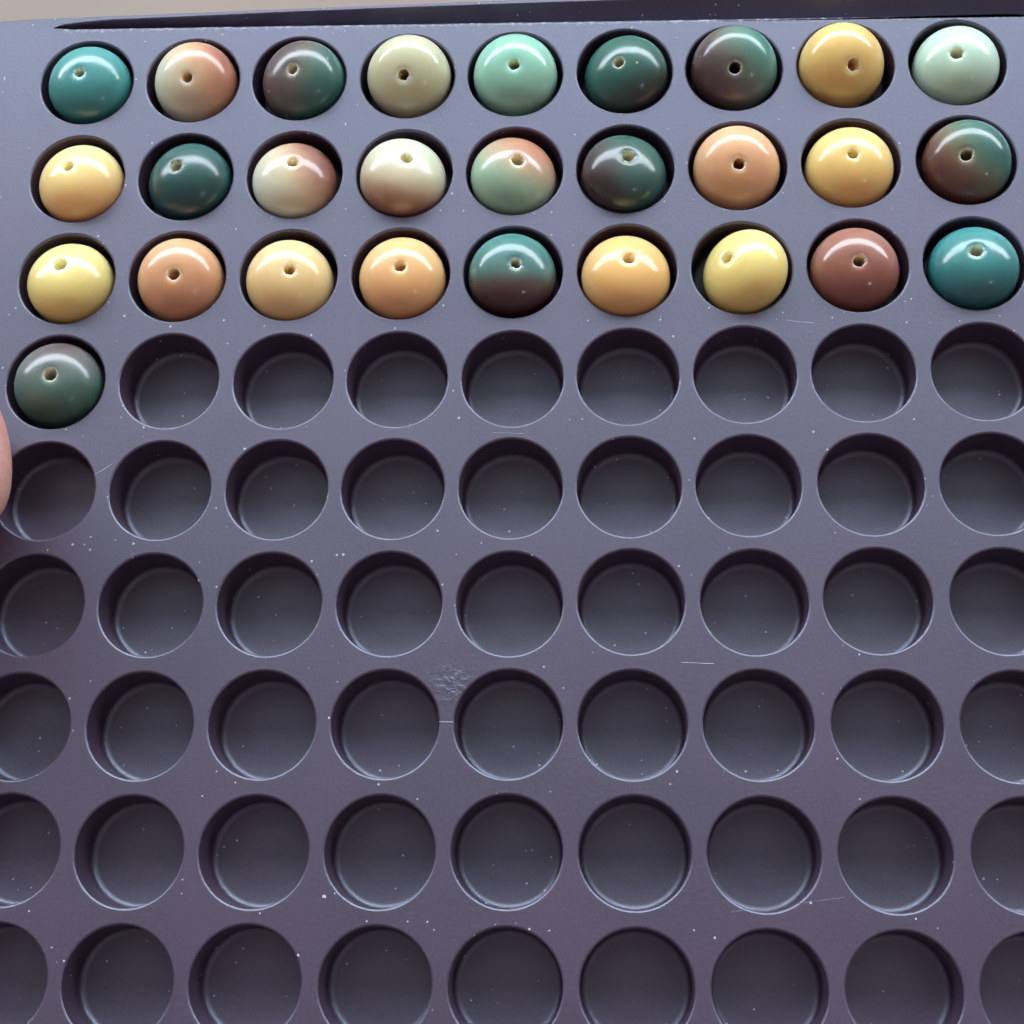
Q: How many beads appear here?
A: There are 28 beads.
